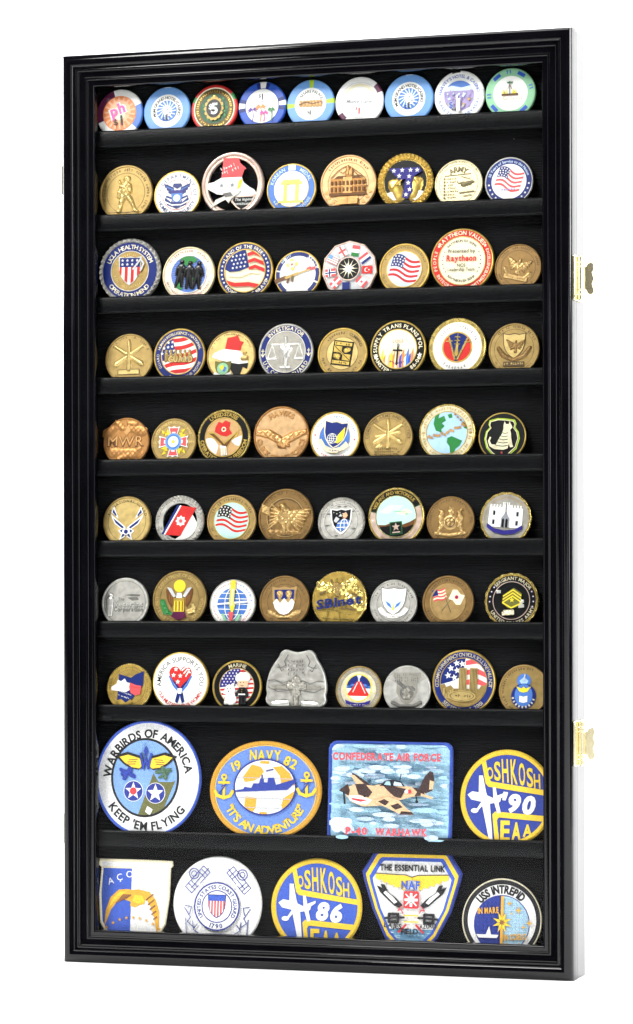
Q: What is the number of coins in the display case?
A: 56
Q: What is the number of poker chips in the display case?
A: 9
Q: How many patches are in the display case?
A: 9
